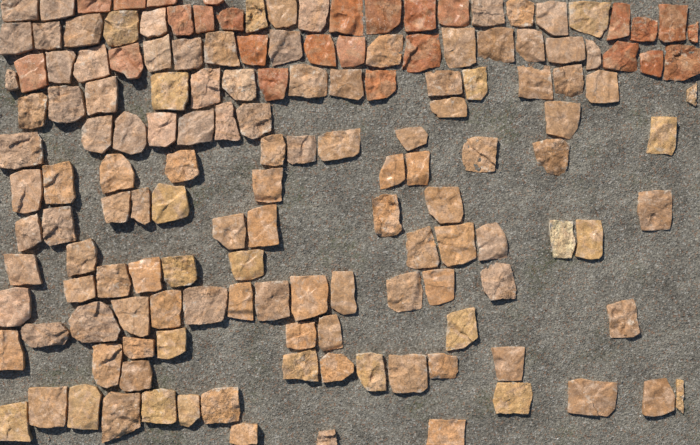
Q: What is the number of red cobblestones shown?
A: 26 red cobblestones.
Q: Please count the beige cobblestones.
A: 128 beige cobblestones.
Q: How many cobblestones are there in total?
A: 154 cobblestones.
